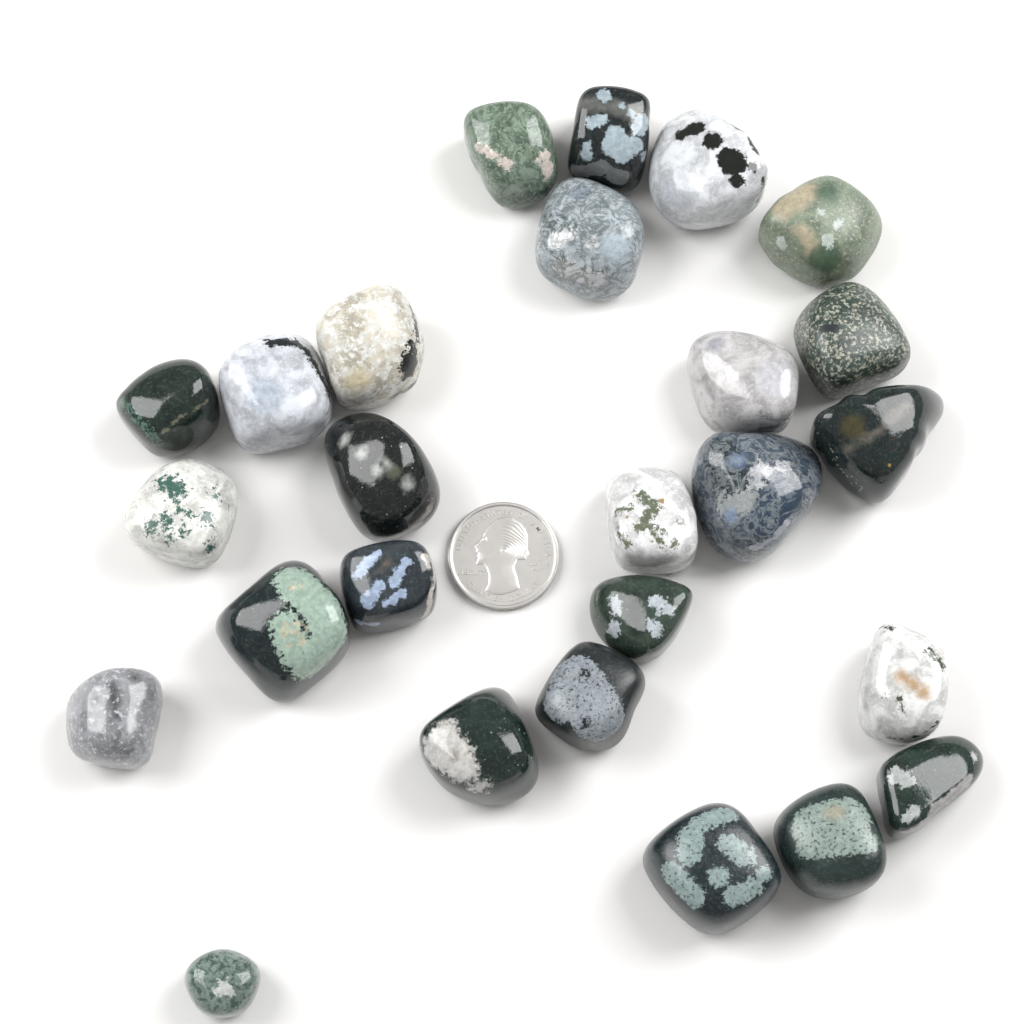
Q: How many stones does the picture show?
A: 26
